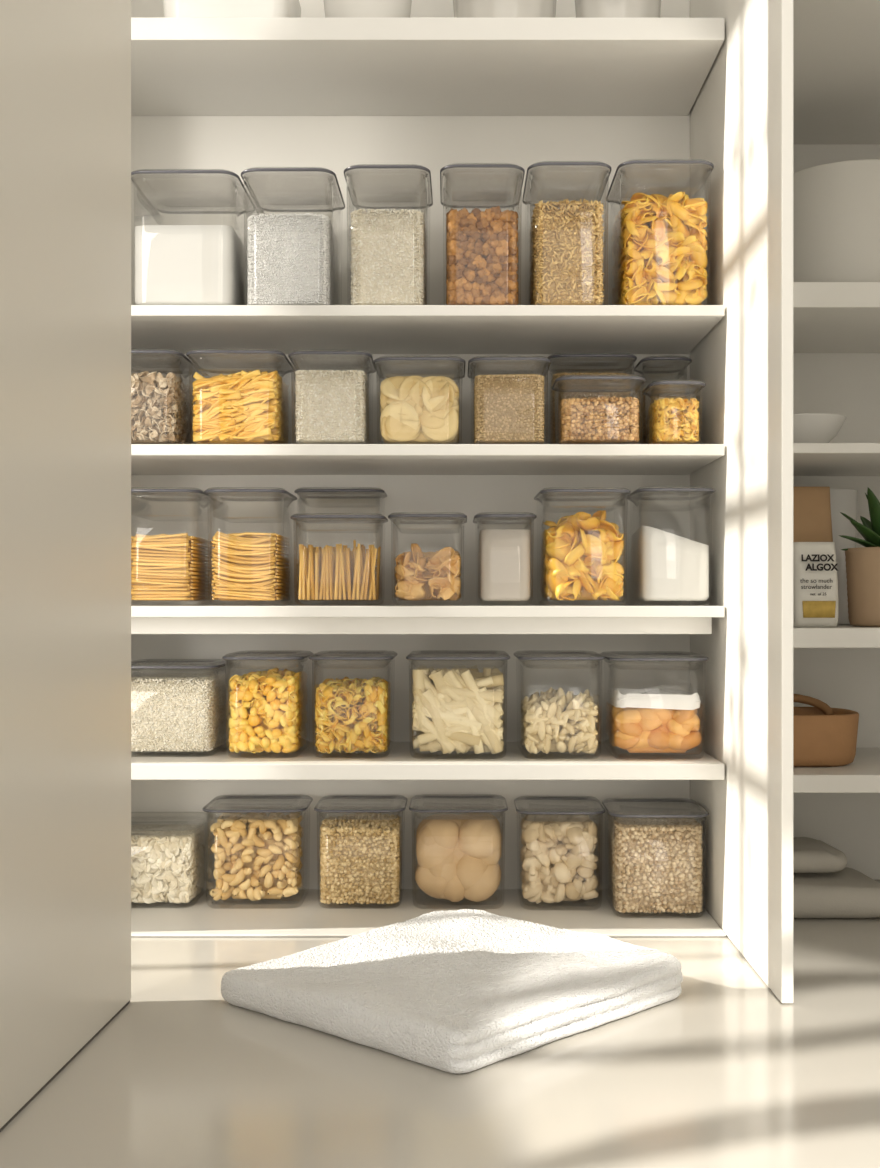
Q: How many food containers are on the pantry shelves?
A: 35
